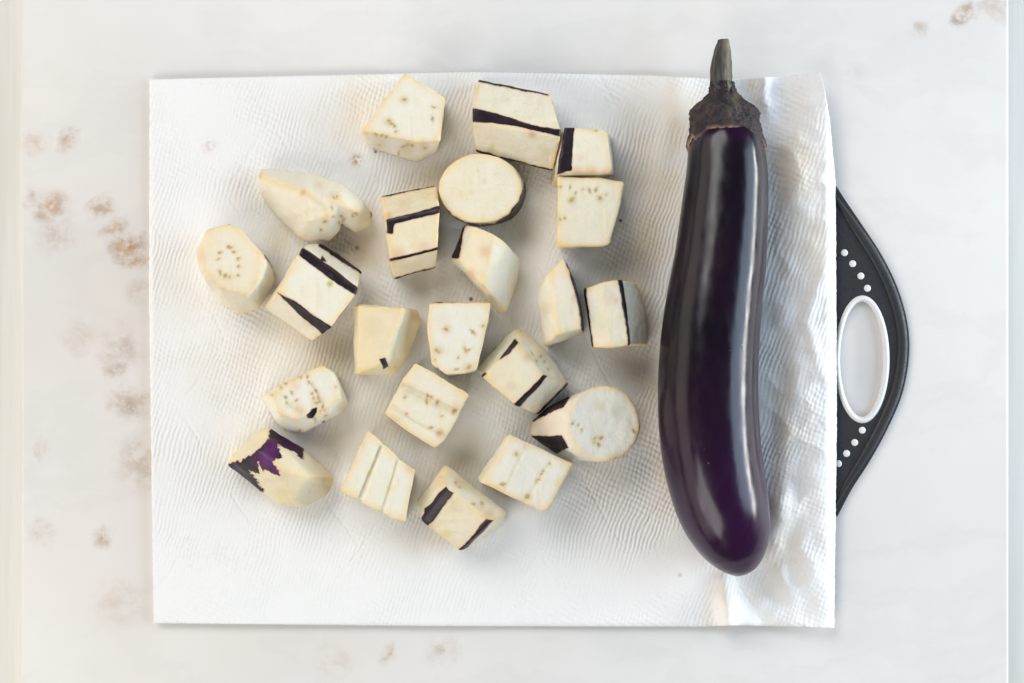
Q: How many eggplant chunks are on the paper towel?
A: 22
